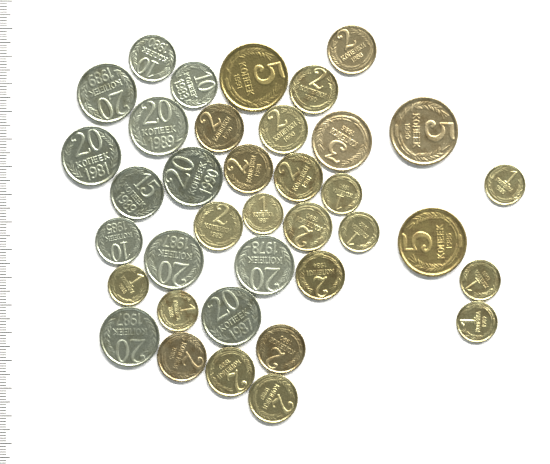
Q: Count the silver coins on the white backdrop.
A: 12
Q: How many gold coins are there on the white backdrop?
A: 25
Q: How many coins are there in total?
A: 37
